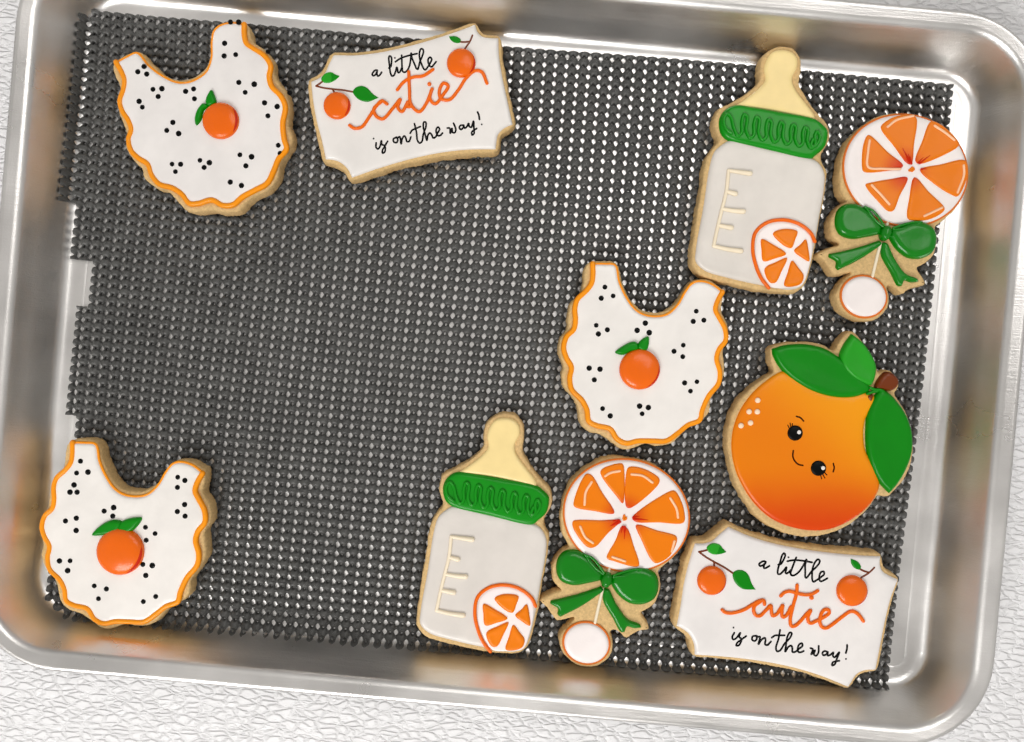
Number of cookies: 10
